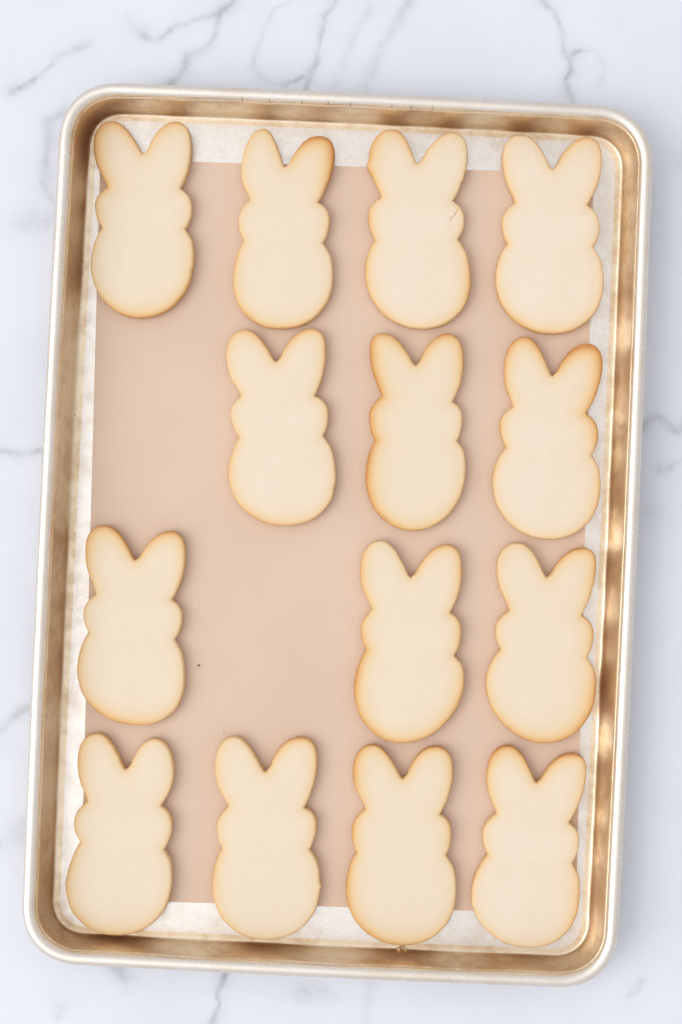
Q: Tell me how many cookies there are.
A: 14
